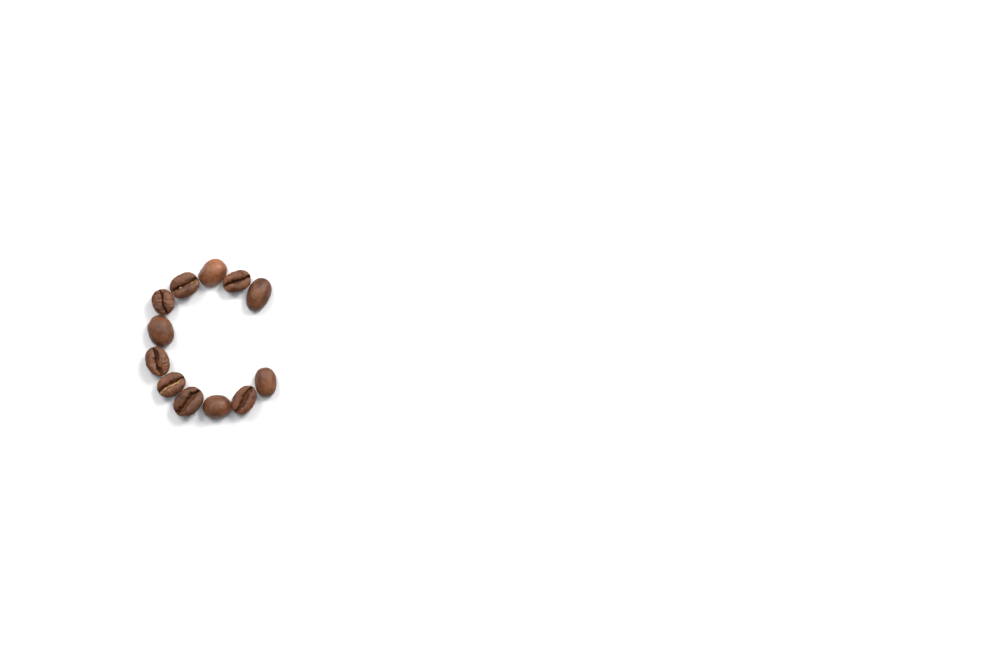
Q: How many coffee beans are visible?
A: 12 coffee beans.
